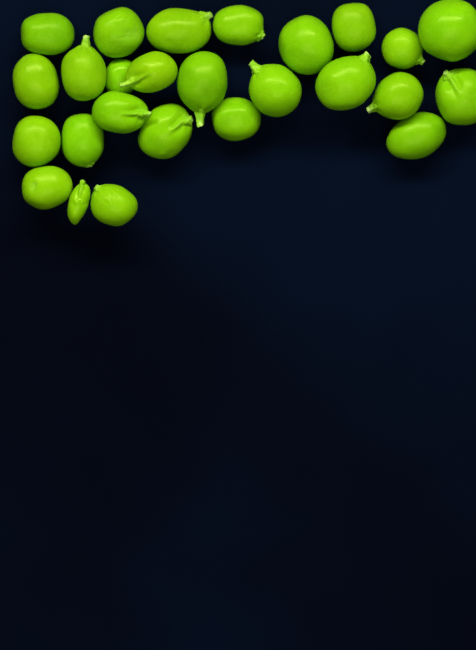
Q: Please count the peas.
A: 26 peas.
